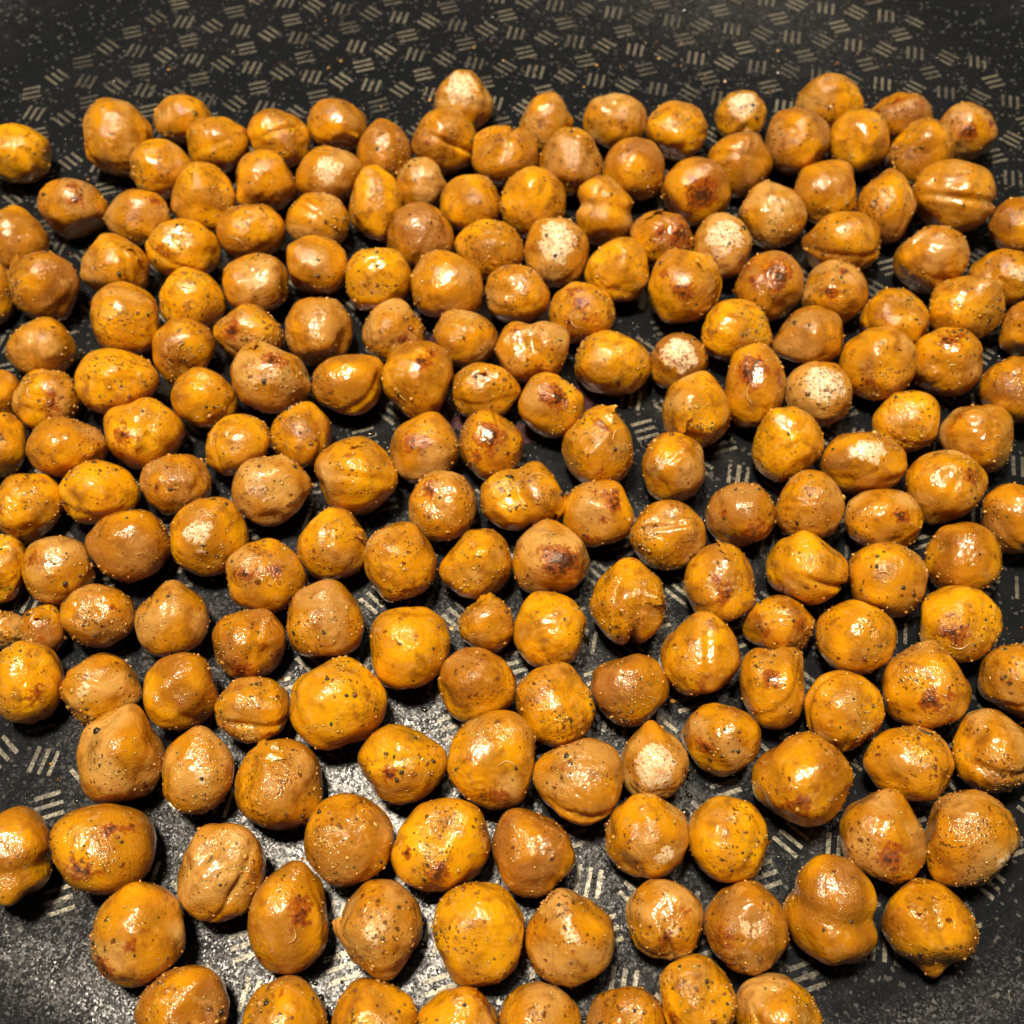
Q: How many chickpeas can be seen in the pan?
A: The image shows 200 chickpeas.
